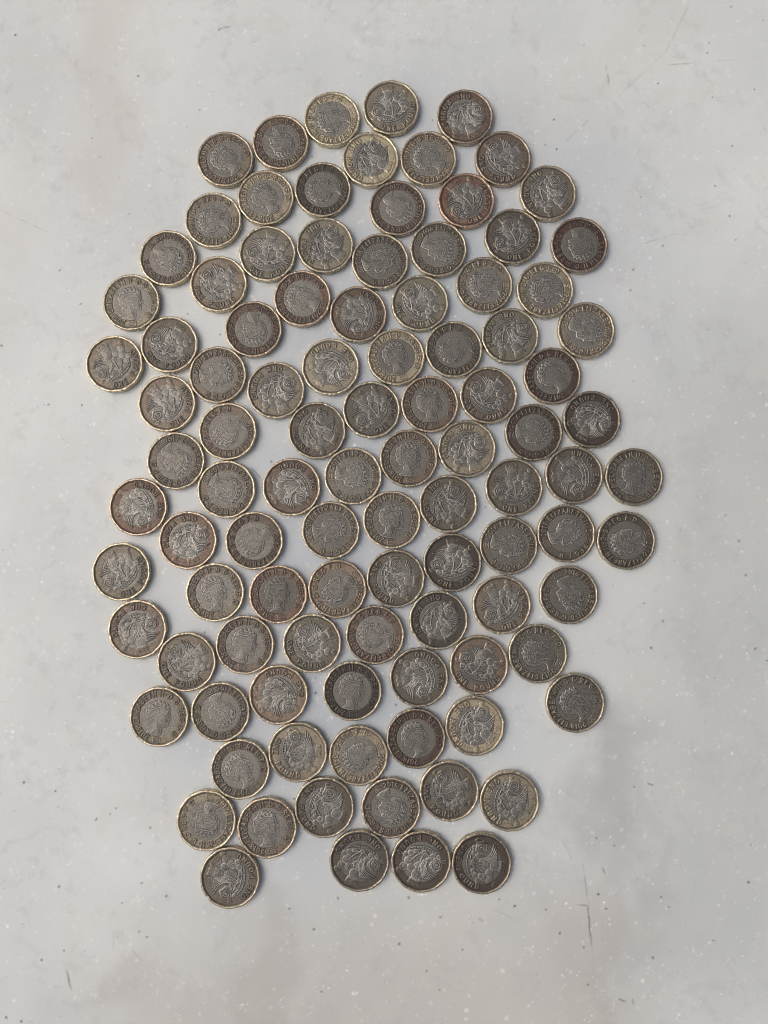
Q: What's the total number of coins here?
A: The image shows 102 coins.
